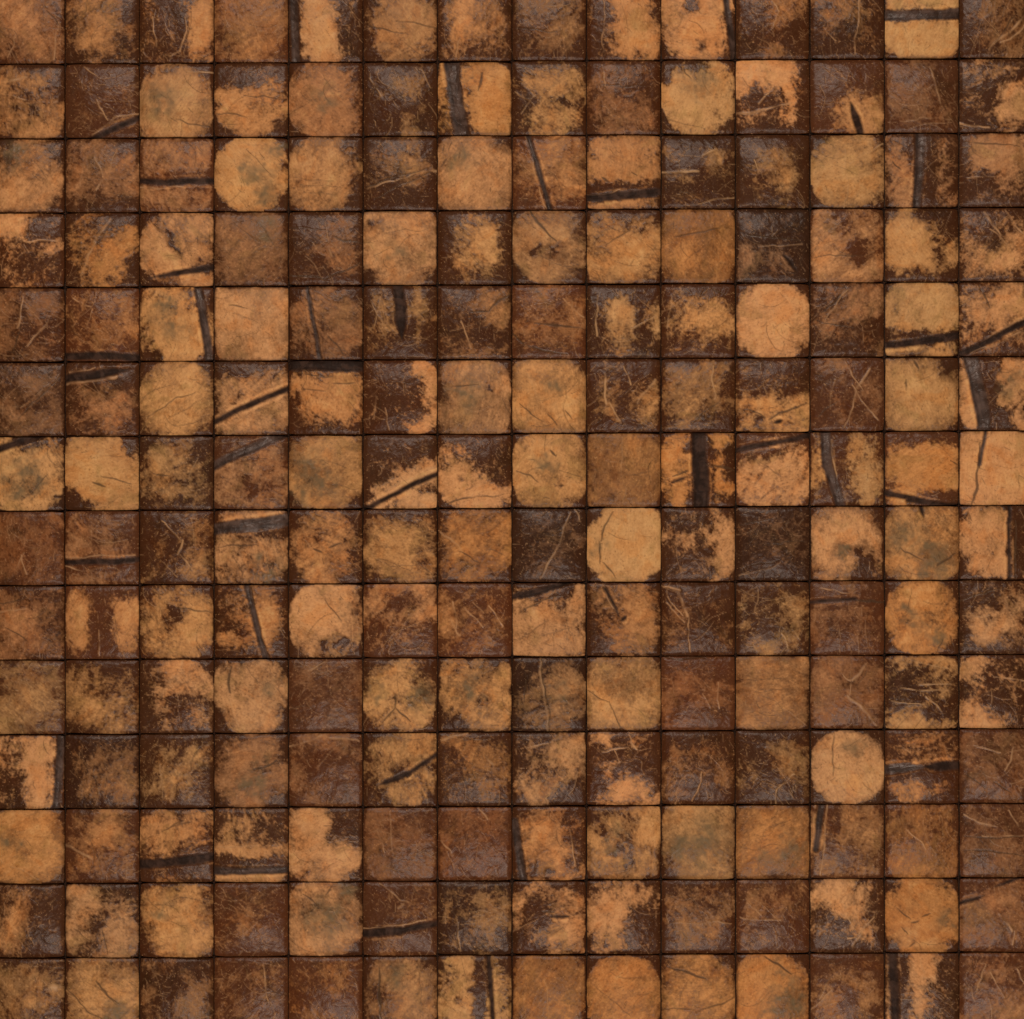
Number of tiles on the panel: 196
